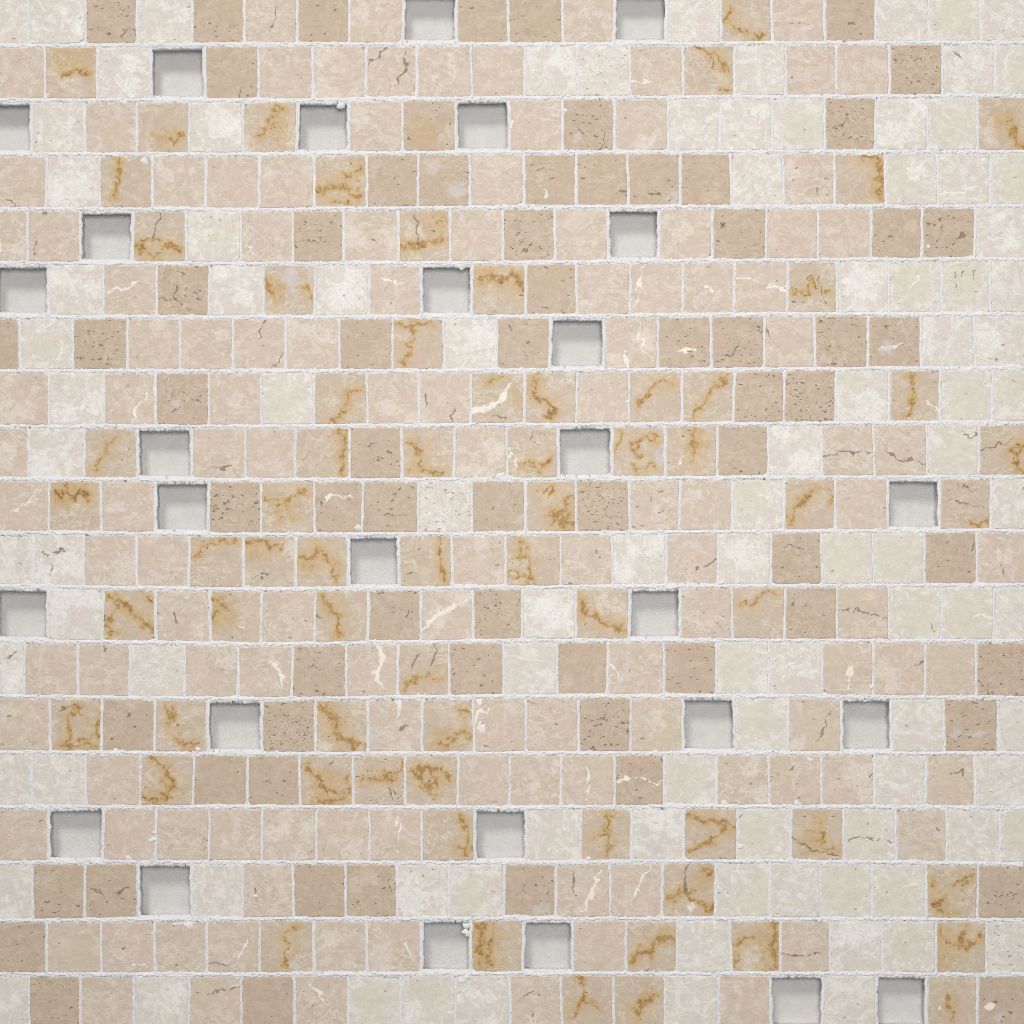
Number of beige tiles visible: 119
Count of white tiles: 98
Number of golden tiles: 66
